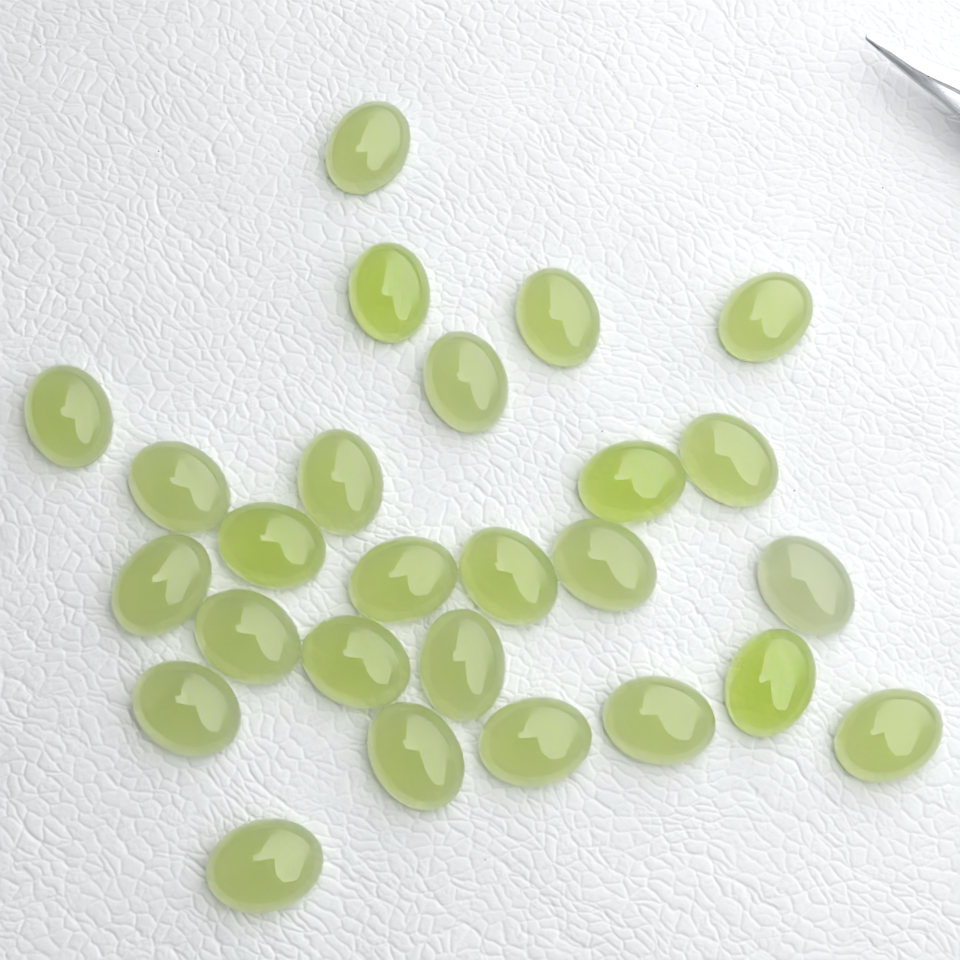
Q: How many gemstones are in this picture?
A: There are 26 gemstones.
